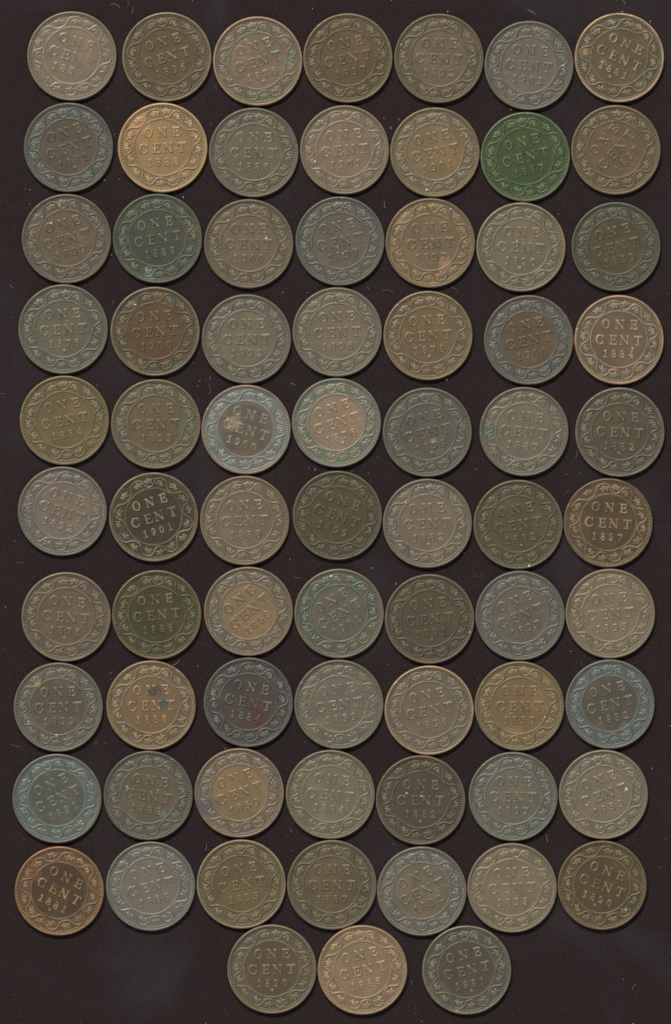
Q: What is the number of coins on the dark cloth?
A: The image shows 73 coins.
